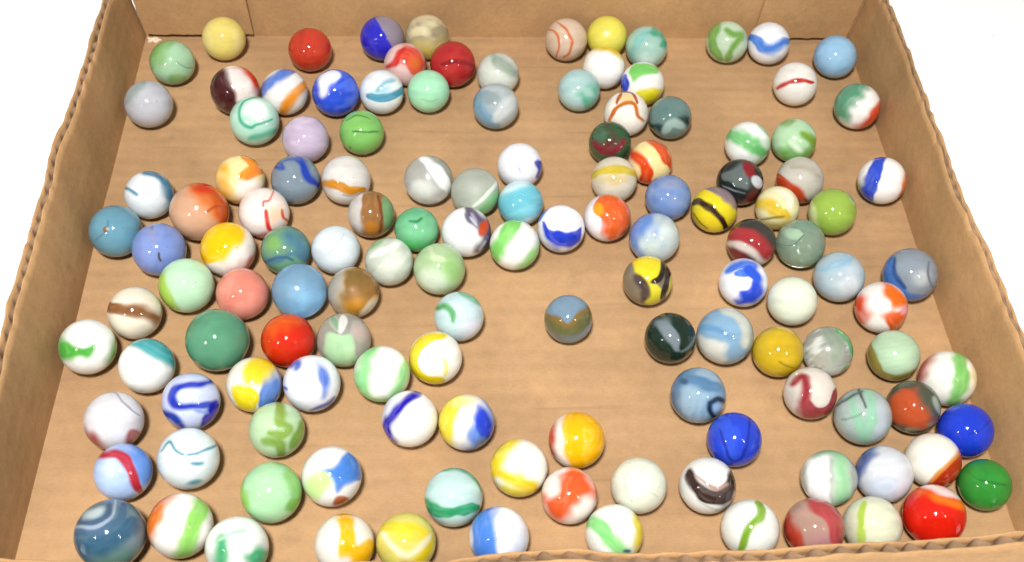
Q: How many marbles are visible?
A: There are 133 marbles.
